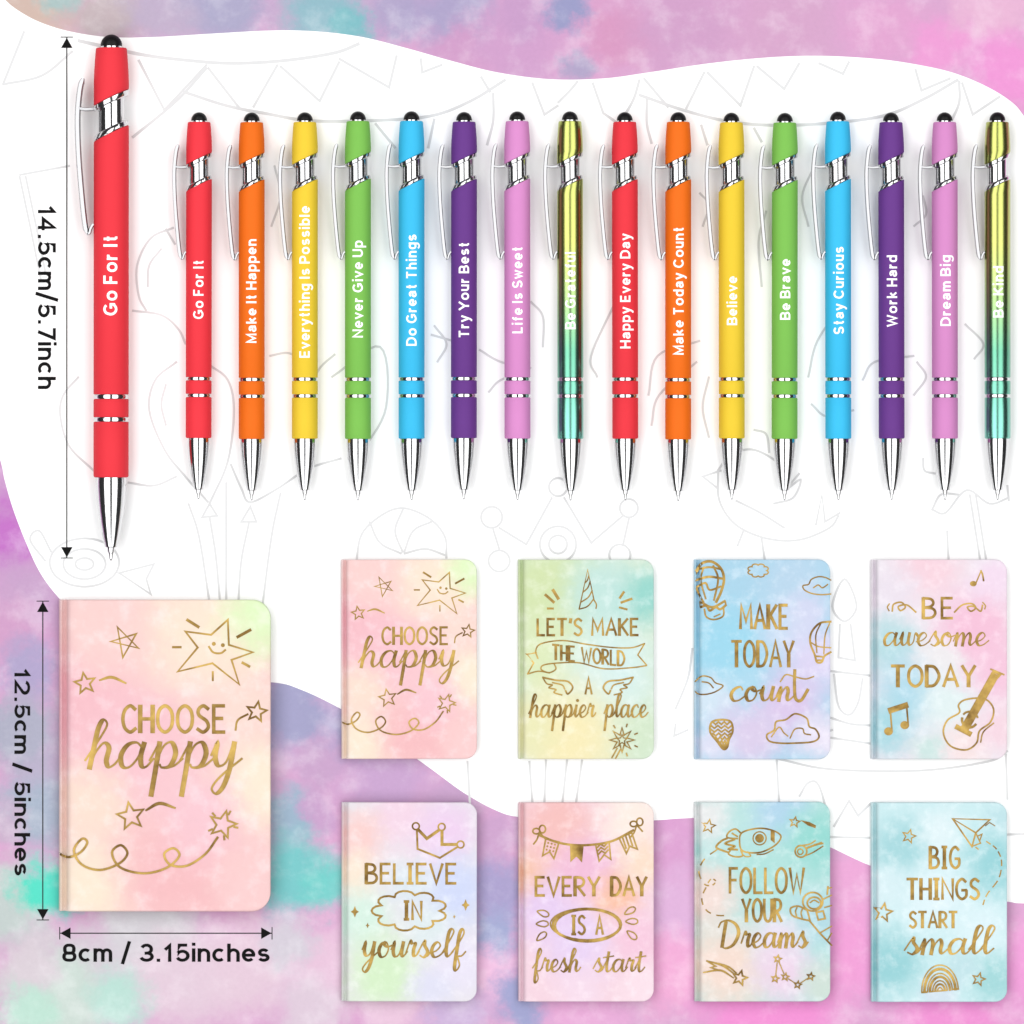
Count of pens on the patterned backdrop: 17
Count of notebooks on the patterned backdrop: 9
